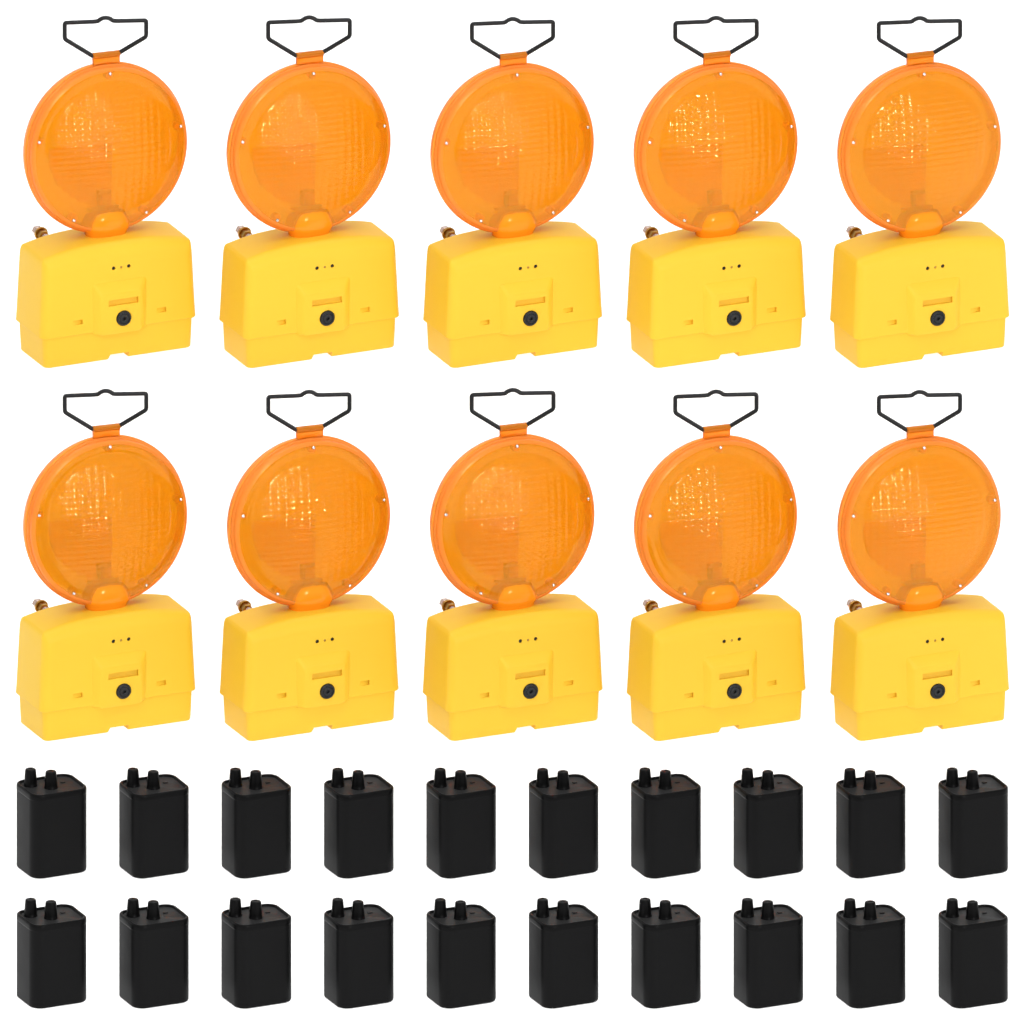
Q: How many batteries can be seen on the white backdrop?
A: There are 20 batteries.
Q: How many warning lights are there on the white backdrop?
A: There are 10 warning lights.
